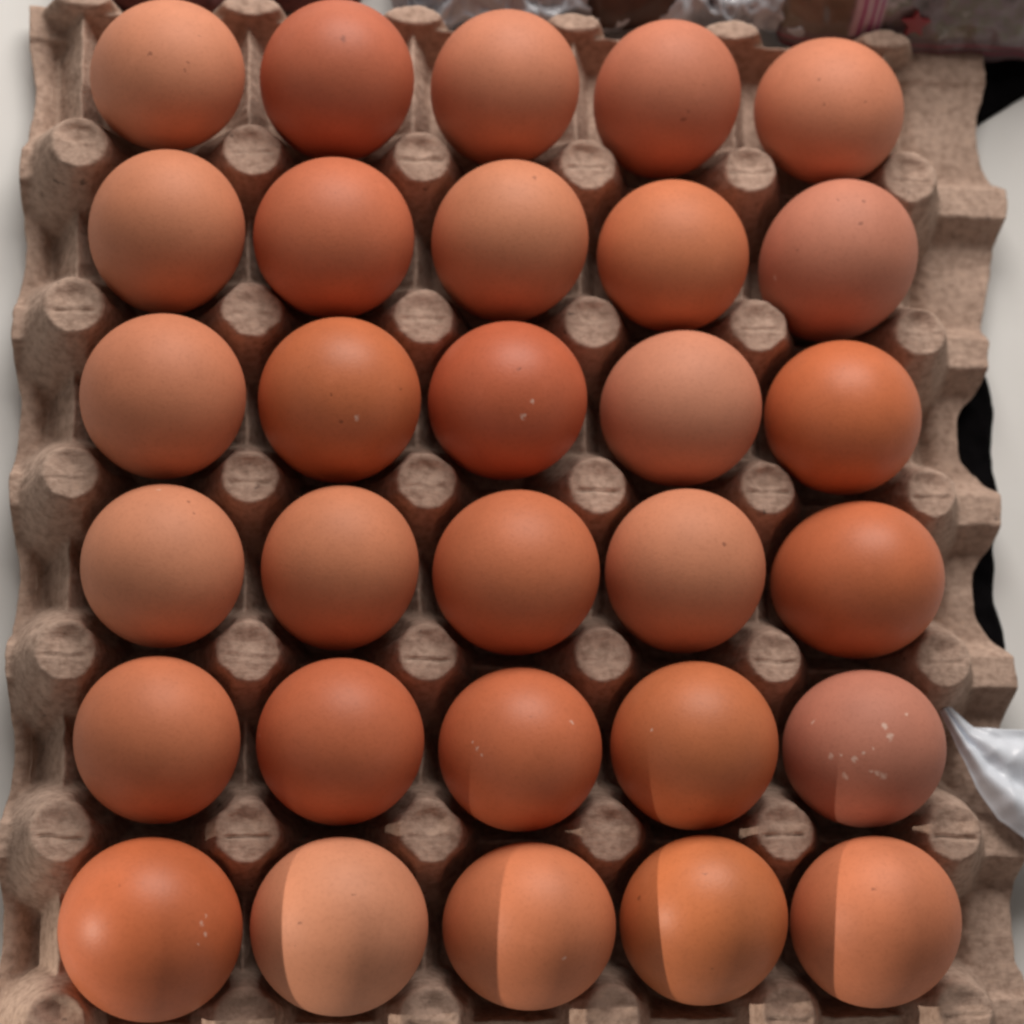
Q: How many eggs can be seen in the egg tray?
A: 30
